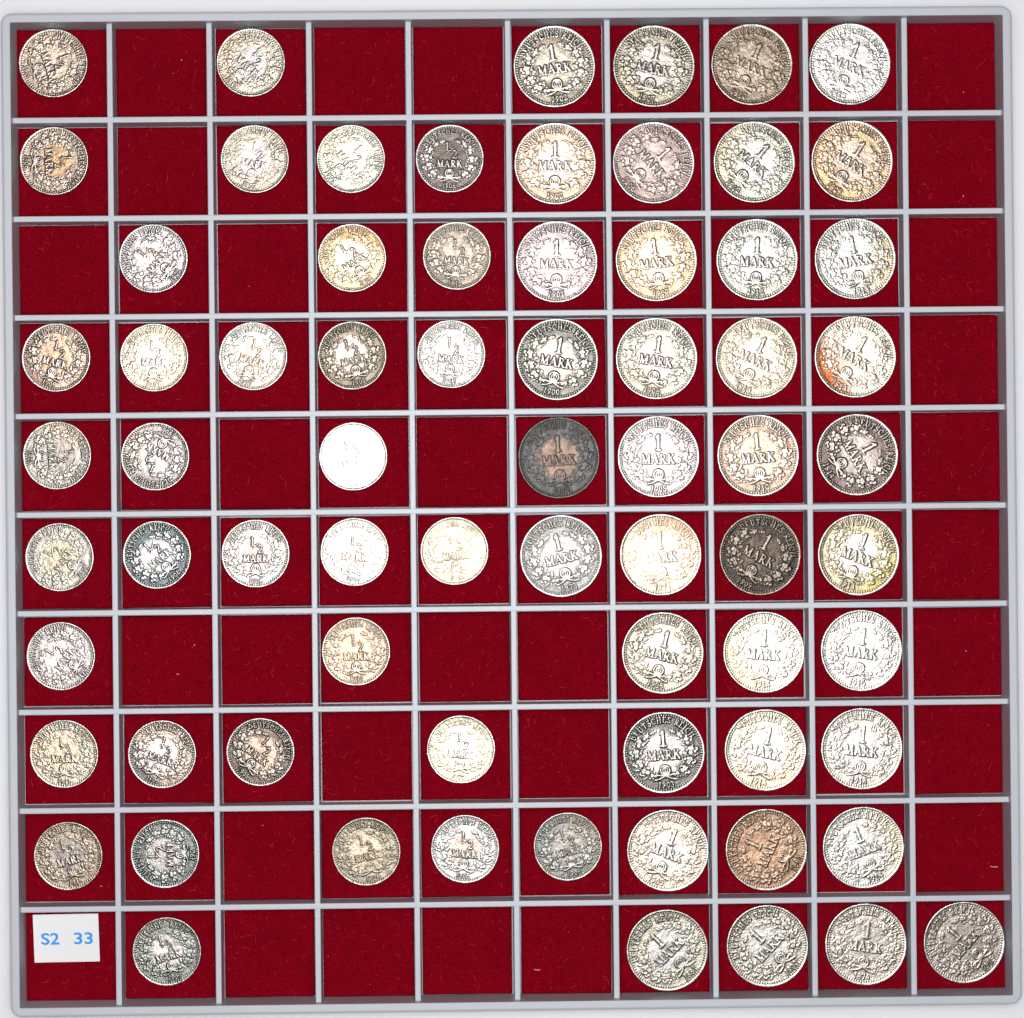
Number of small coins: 34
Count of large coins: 37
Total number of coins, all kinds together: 71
